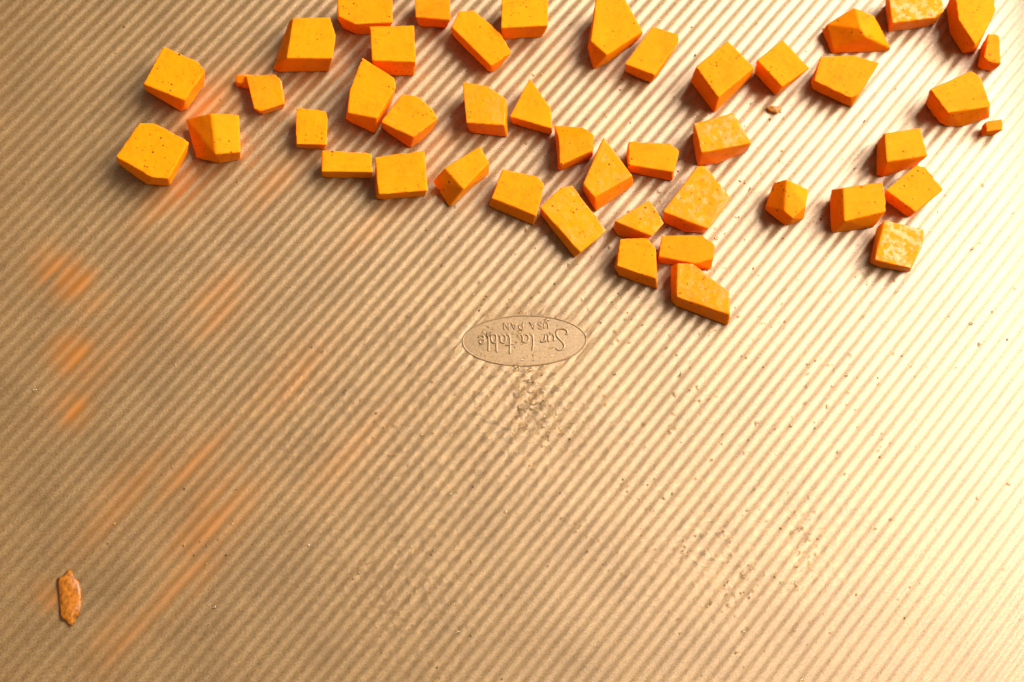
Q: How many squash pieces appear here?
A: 45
